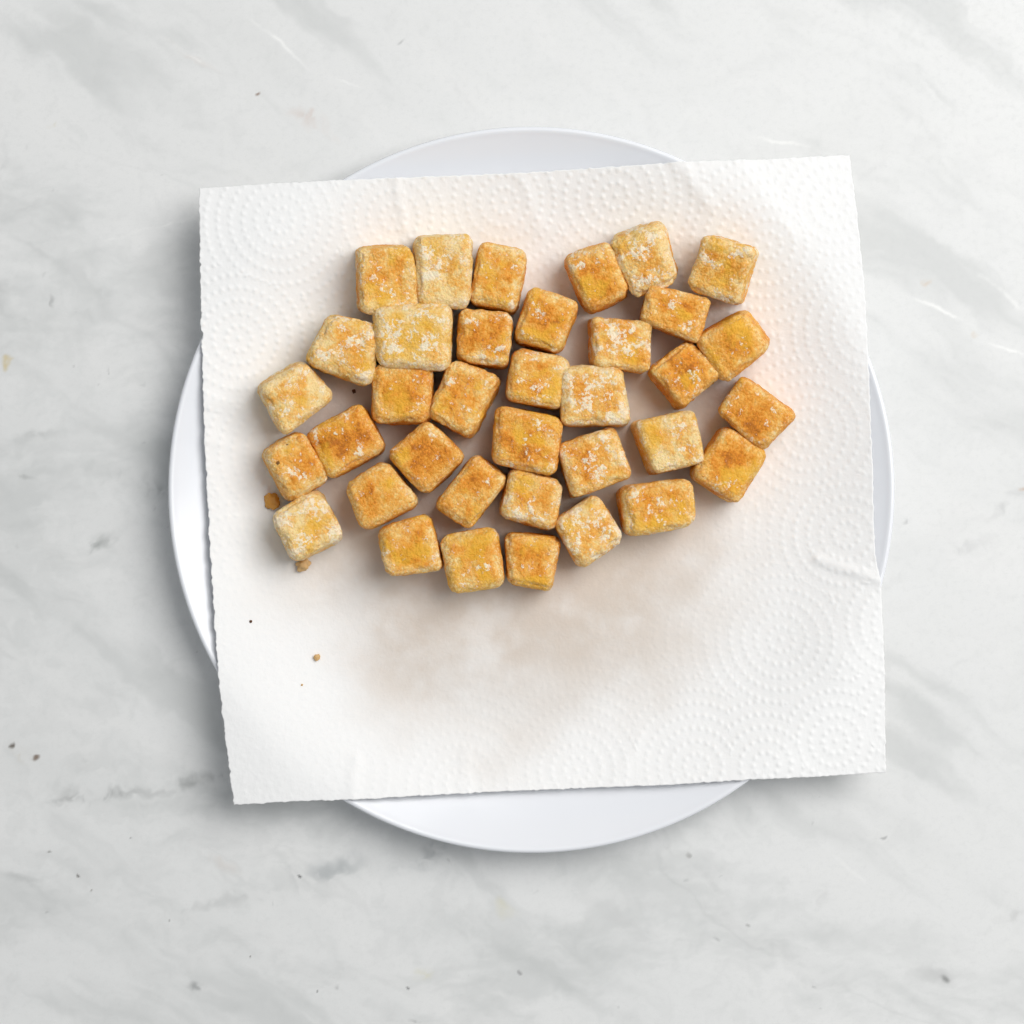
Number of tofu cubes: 36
